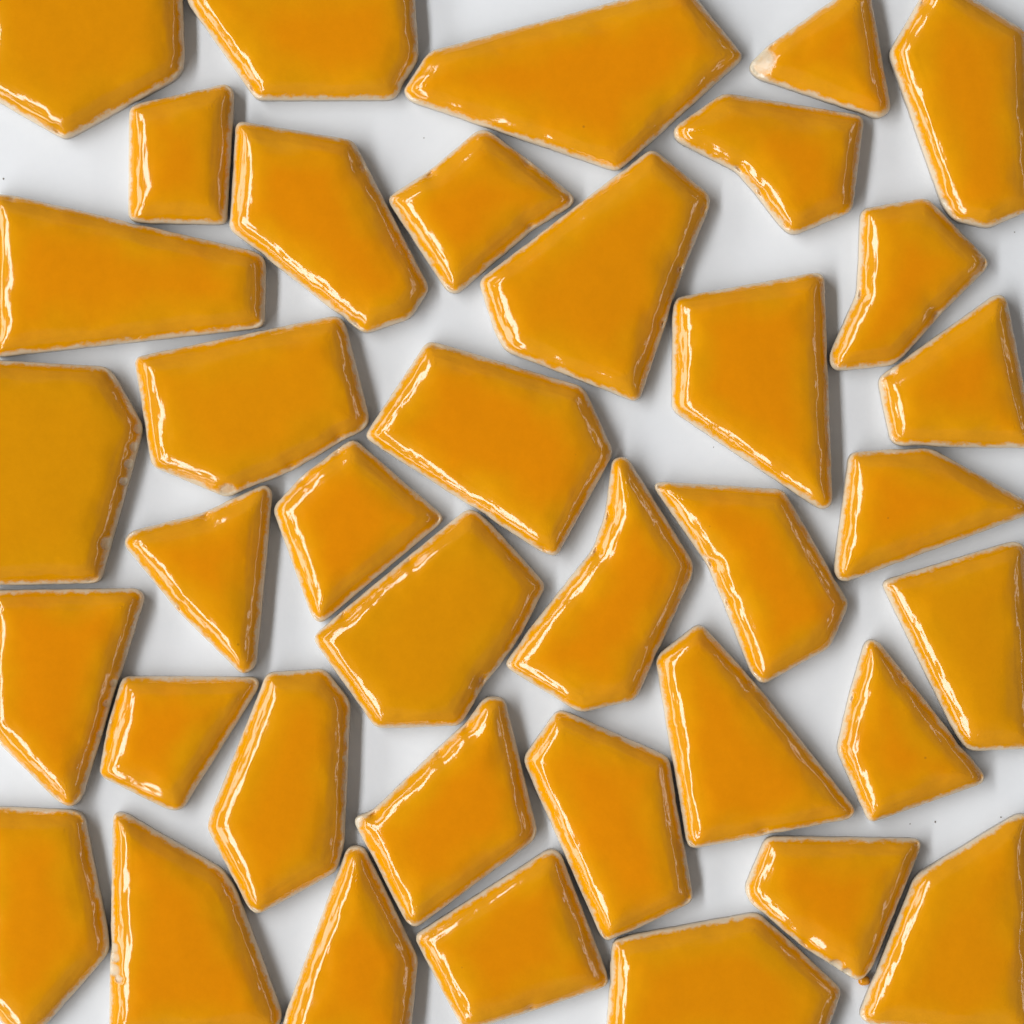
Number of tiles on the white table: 38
